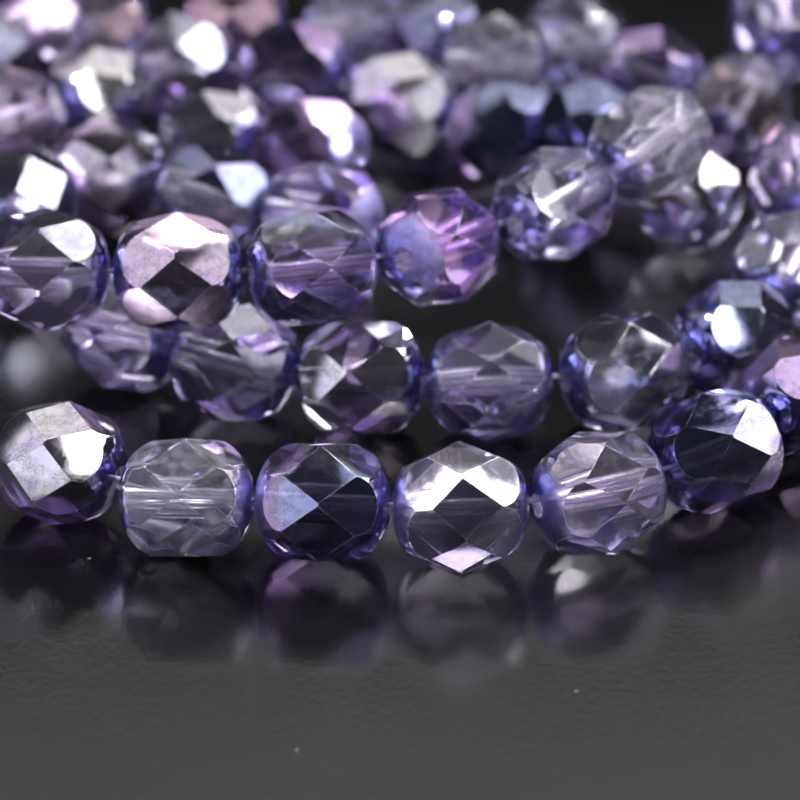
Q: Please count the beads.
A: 45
